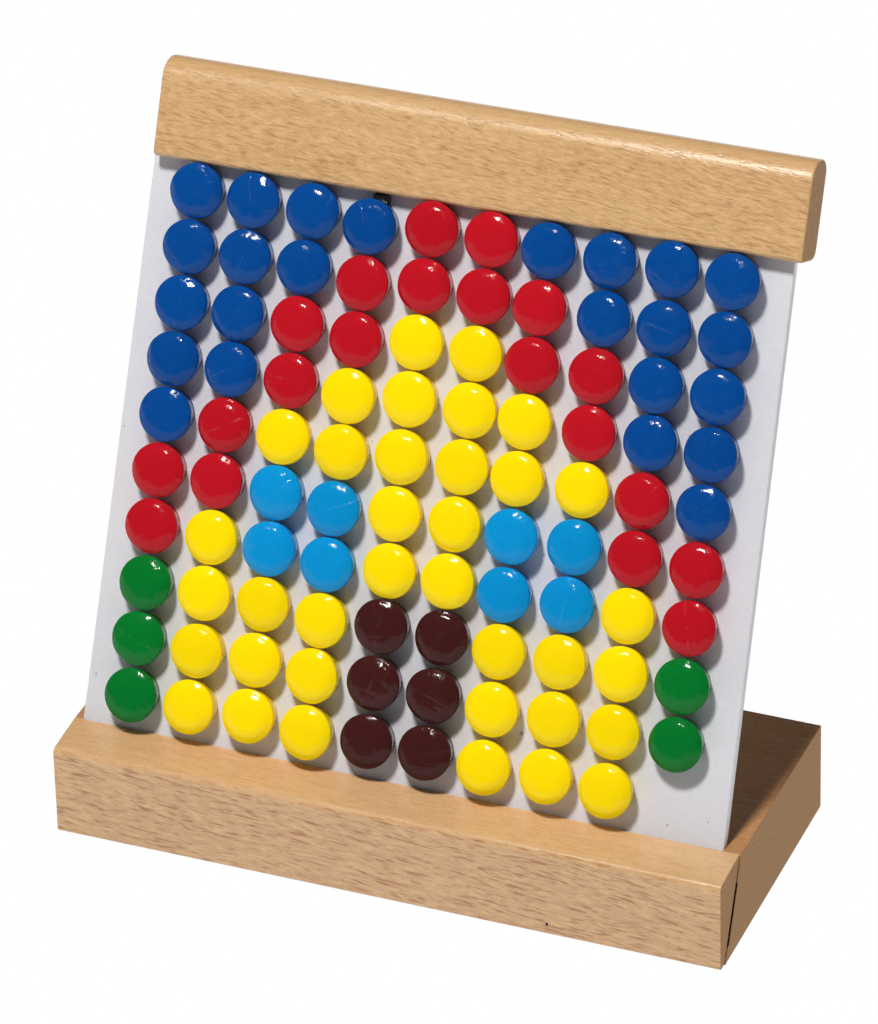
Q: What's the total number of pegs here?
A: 99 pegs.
